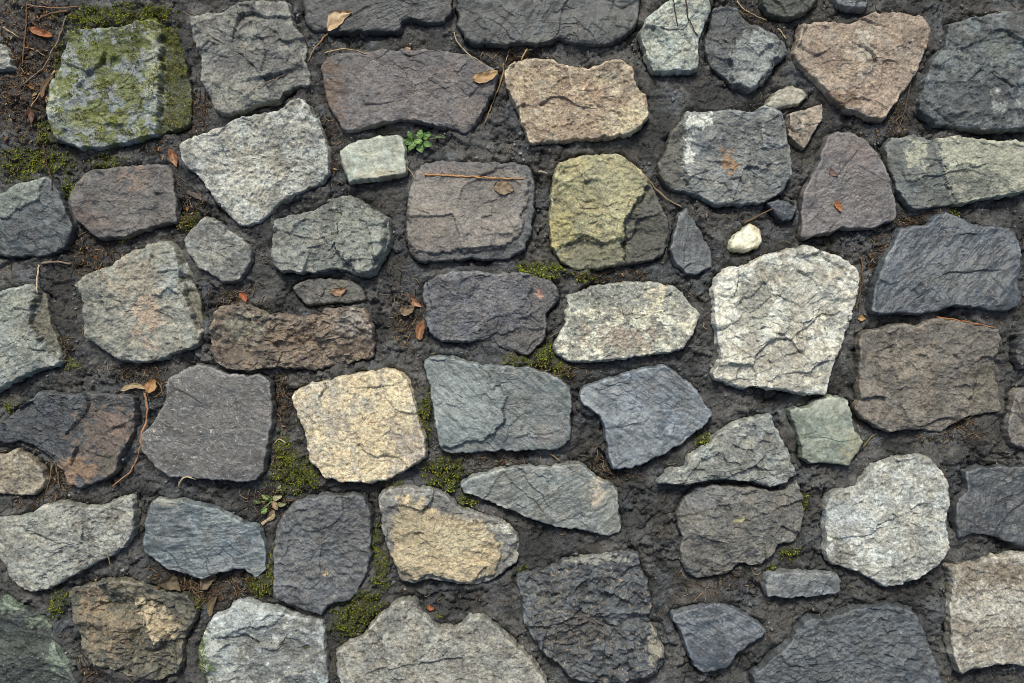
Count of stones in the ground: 65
